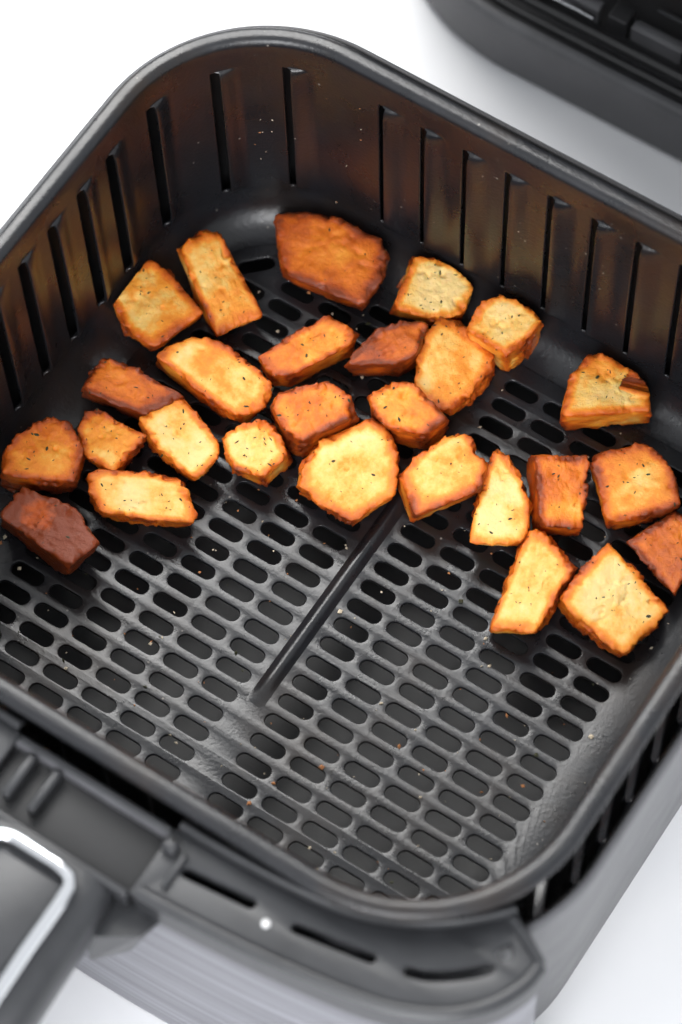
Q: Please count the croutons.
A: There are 27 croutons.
